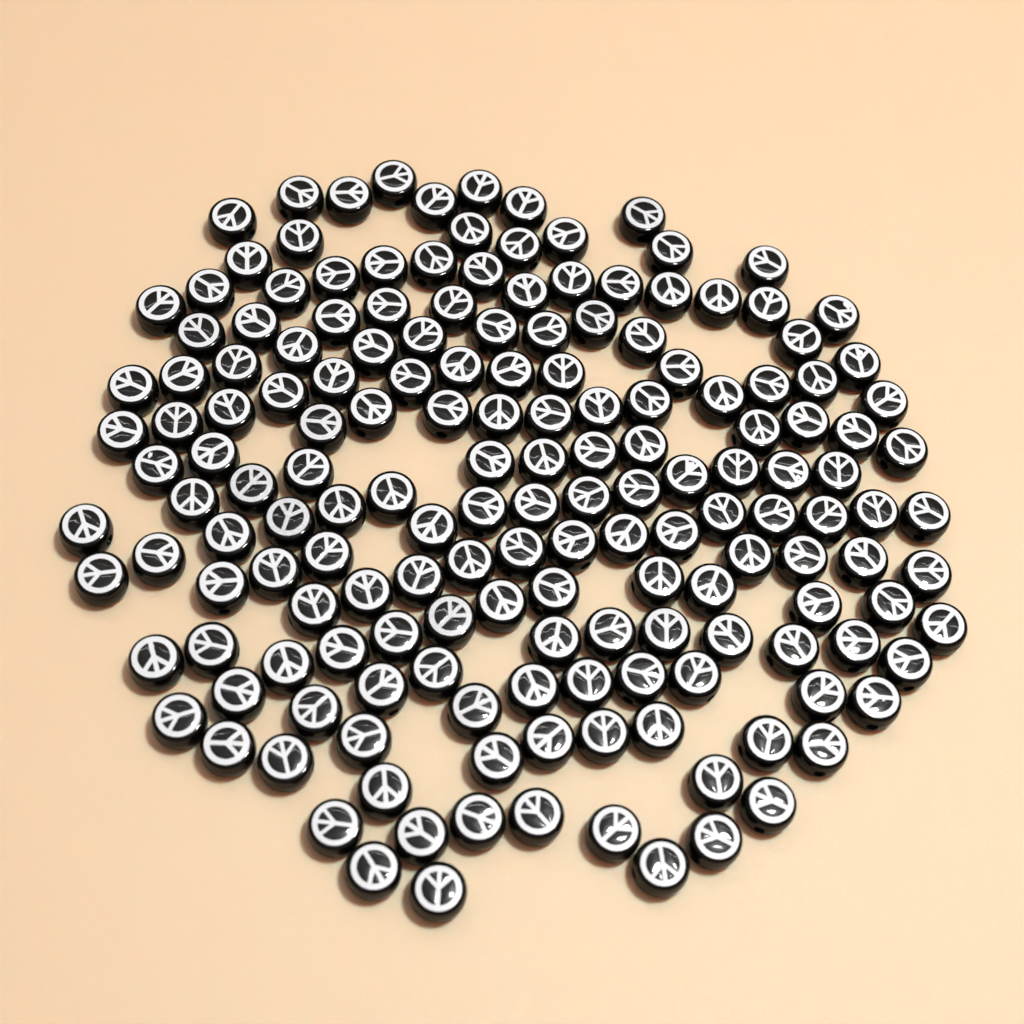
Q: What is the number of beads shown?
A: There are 169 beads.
